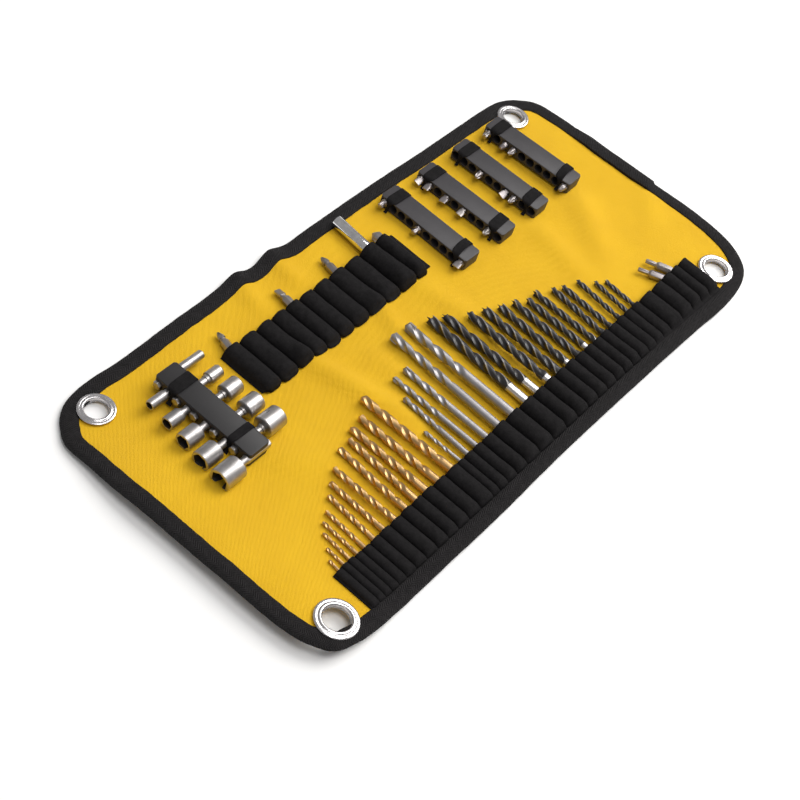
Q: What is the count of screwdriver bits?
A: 20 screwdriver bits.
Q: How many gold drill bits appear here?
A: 13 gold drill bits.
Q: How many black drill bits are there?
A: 13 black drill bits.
